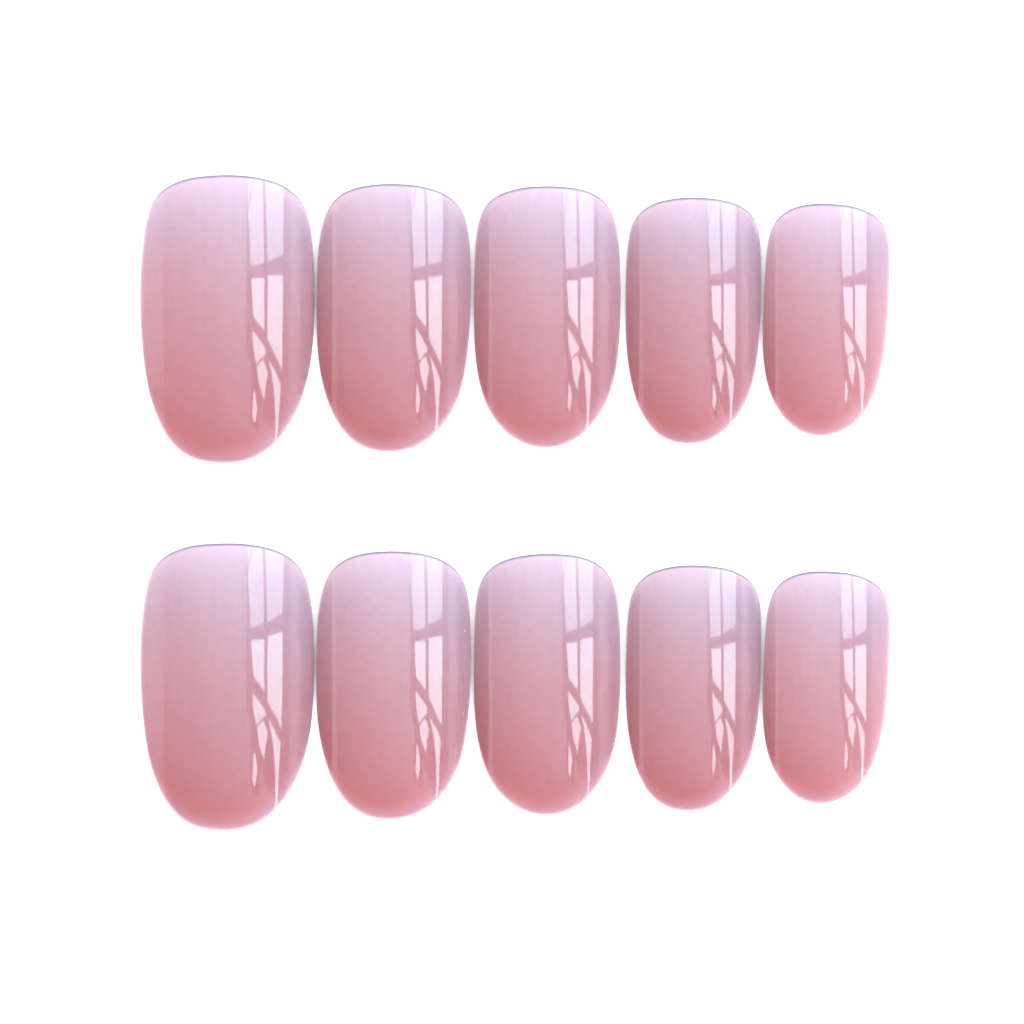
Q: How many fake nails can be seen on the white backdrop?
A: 10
